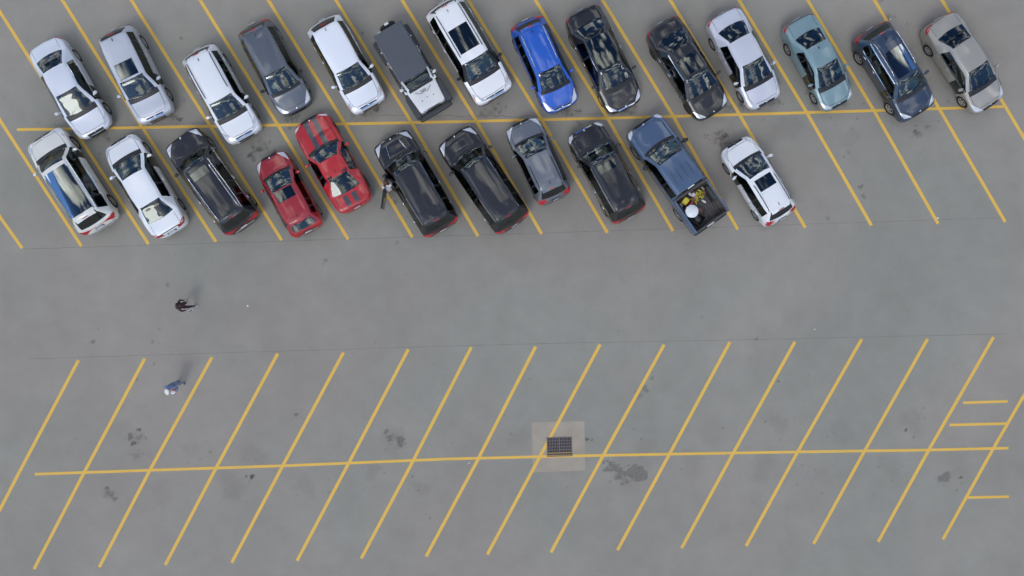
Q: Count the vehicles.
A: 25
